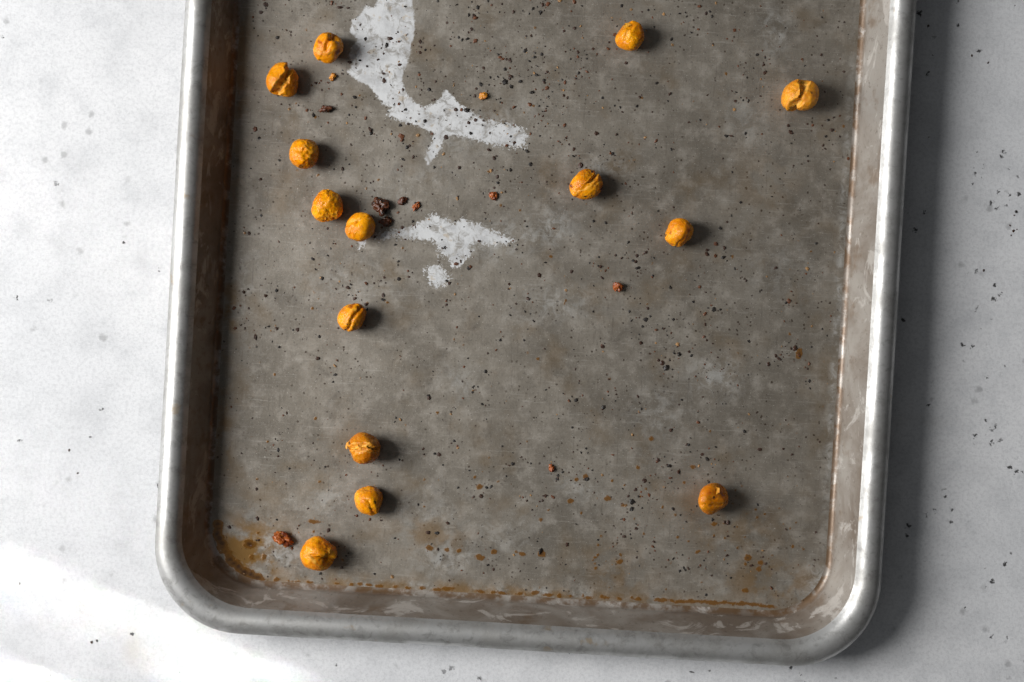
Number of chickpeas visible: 14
